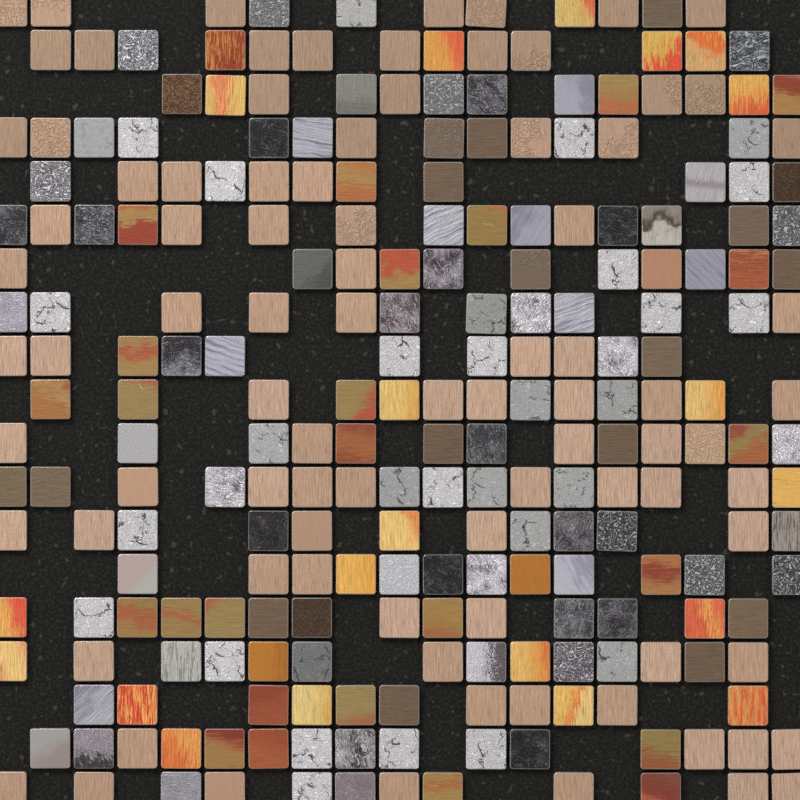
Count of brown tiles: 19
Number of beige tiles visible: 90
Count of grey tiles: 86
